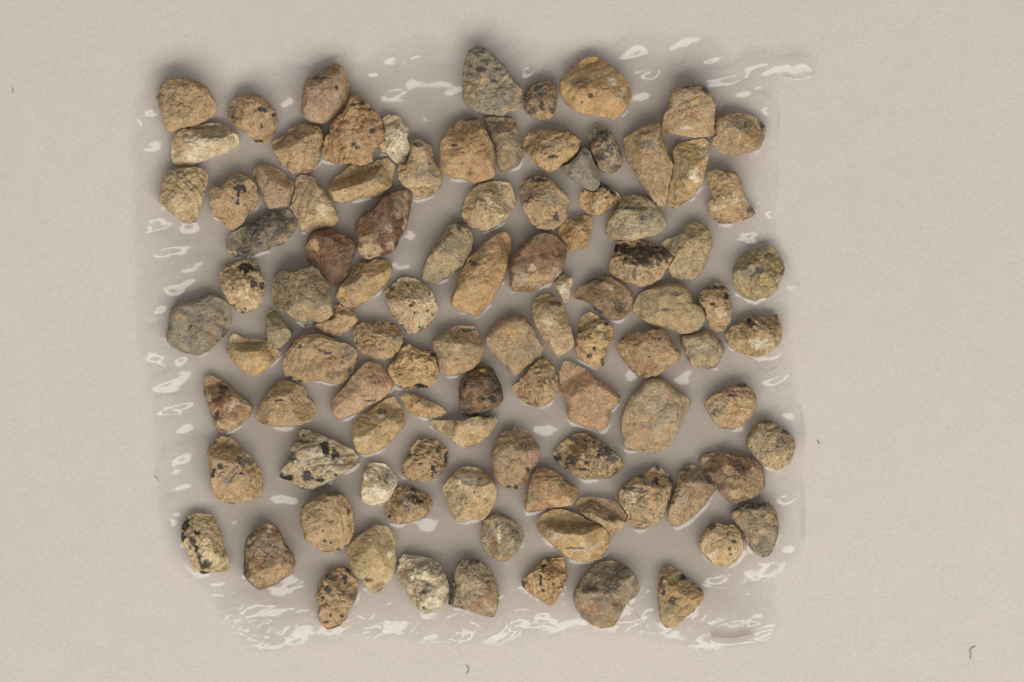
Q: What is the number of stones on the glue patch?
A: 101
